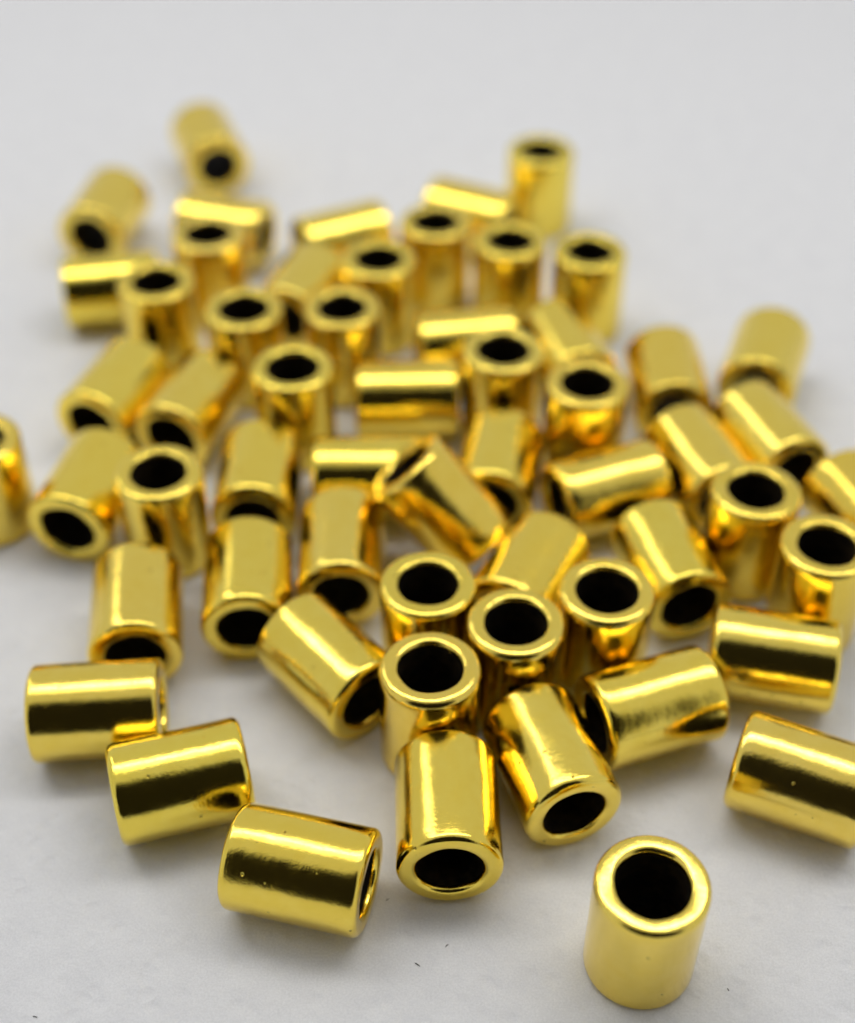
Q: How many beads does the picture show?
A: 58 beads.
